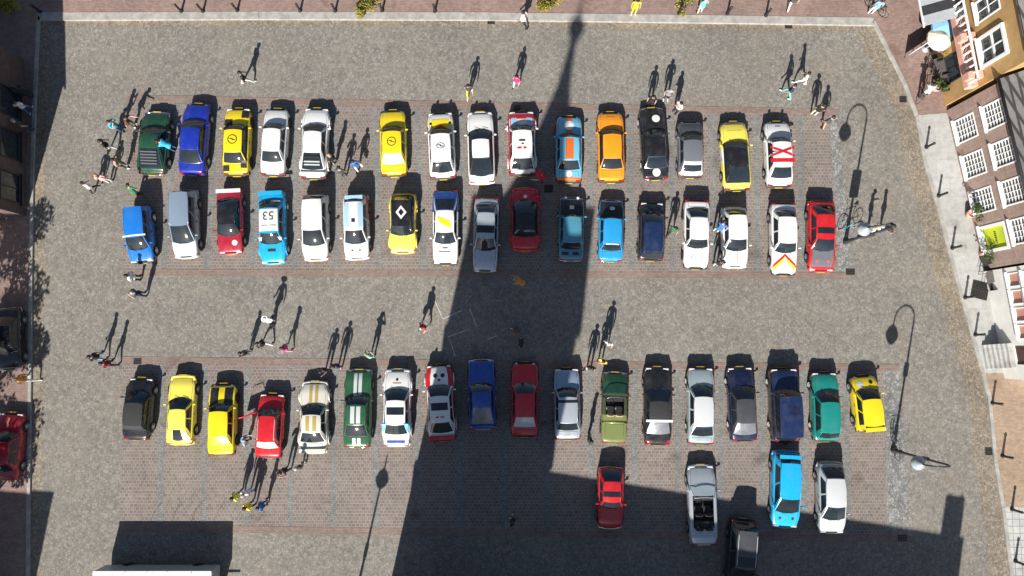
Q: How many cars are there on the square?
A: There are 57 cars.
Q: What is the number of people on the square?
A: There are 63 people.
